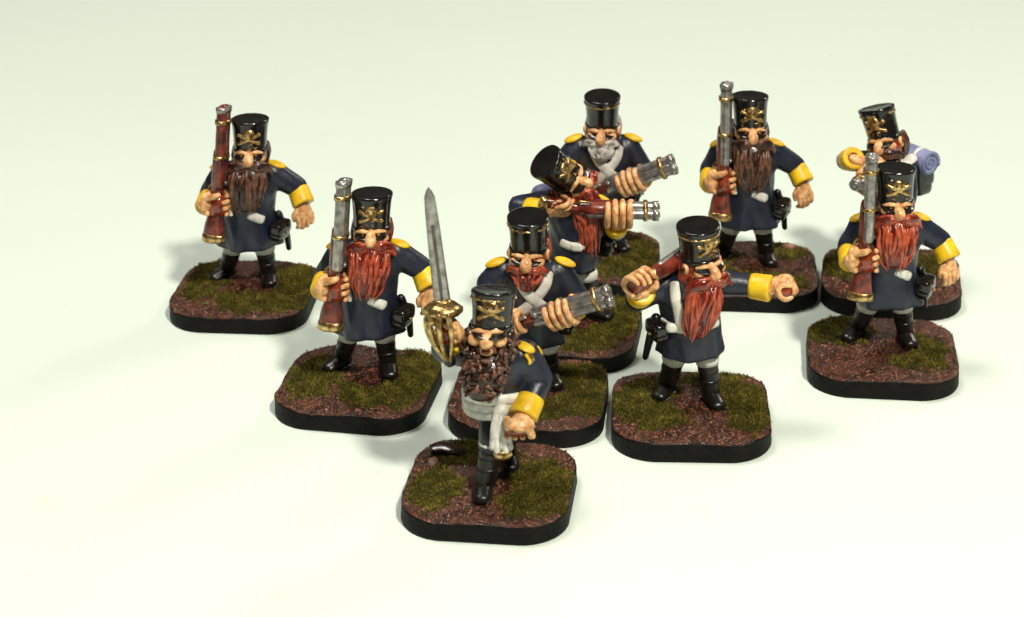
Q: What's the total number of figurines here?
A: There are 10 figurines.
